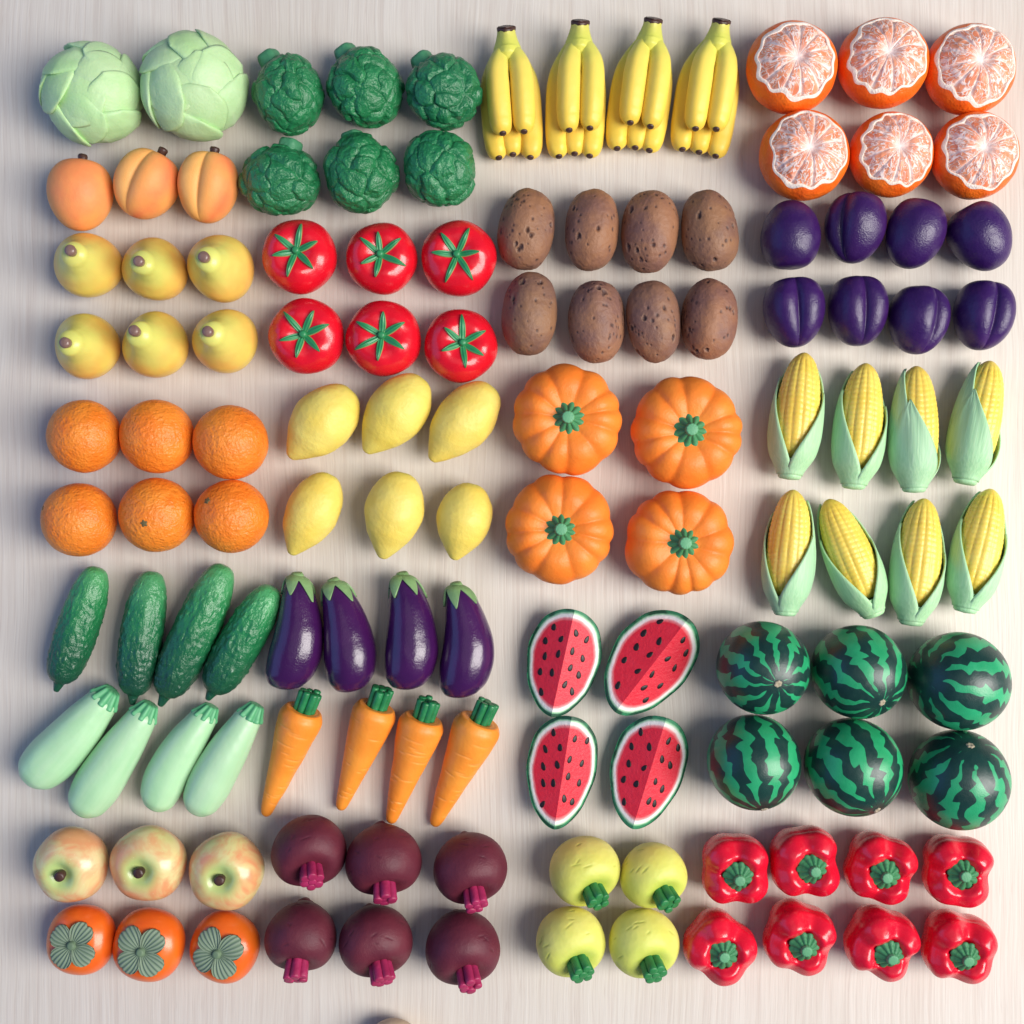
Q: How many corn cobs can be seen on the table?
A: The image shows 8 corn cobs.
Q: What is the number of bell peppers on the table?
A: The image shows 8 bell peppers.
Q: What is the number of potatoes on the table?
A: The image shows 8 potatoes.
